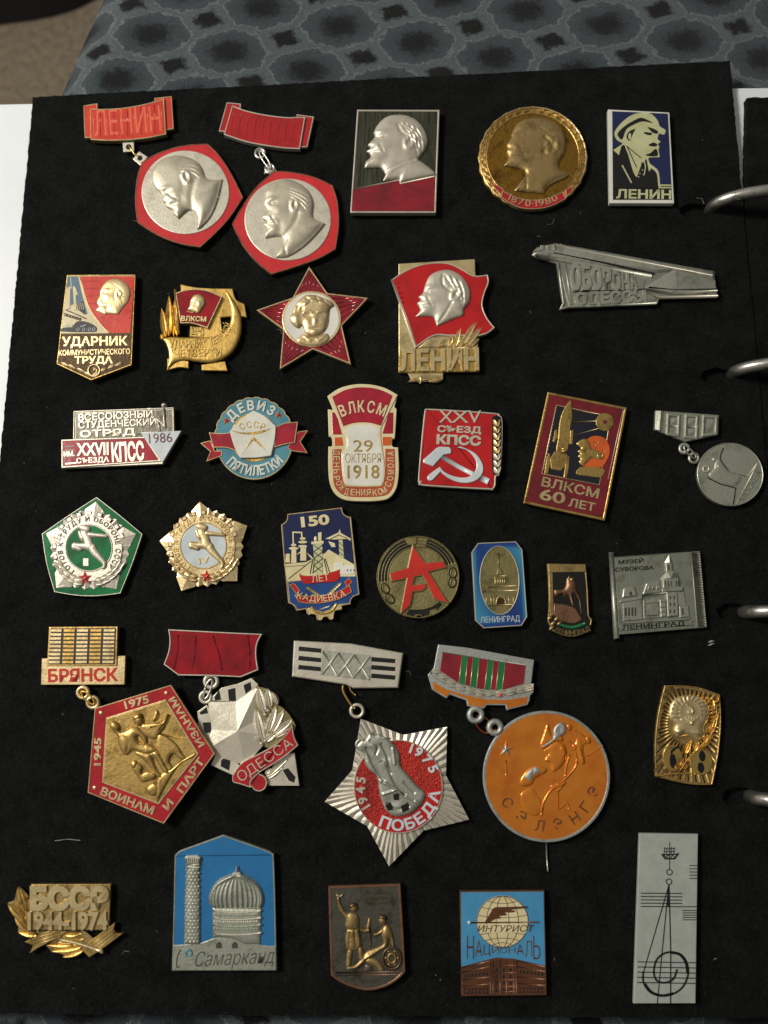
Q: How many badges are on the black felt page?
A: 33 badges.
